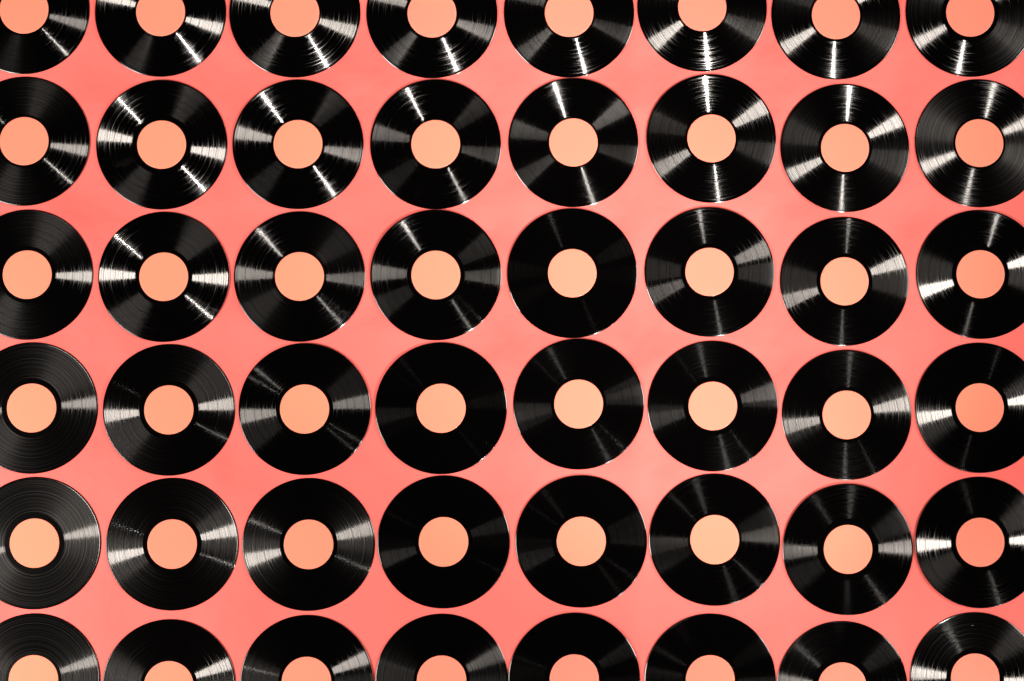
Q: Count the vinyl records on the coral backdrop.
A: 48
